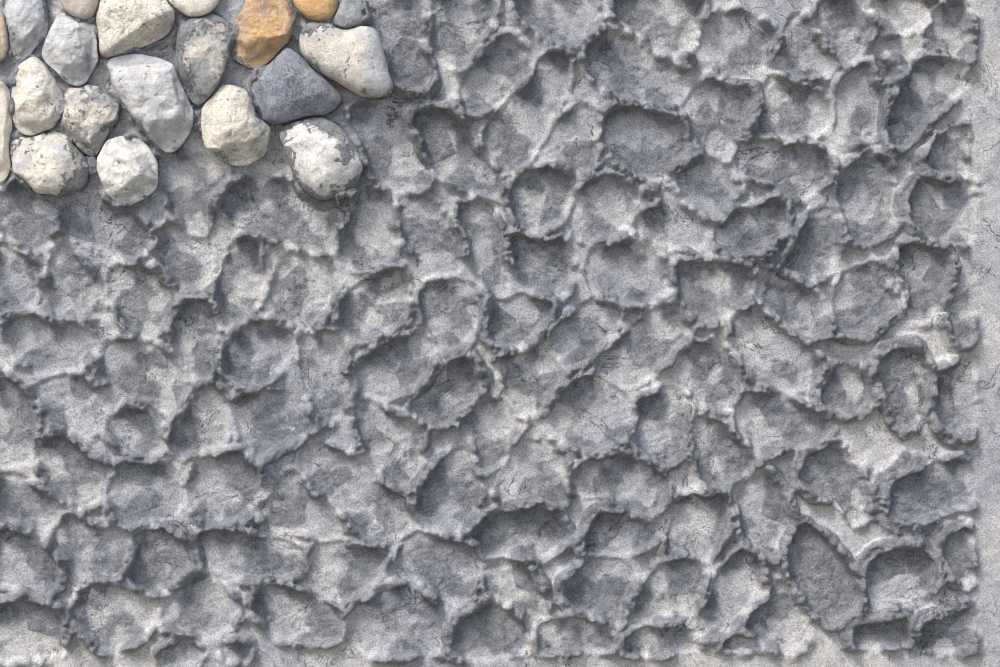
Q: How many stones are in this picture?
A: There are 20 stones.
